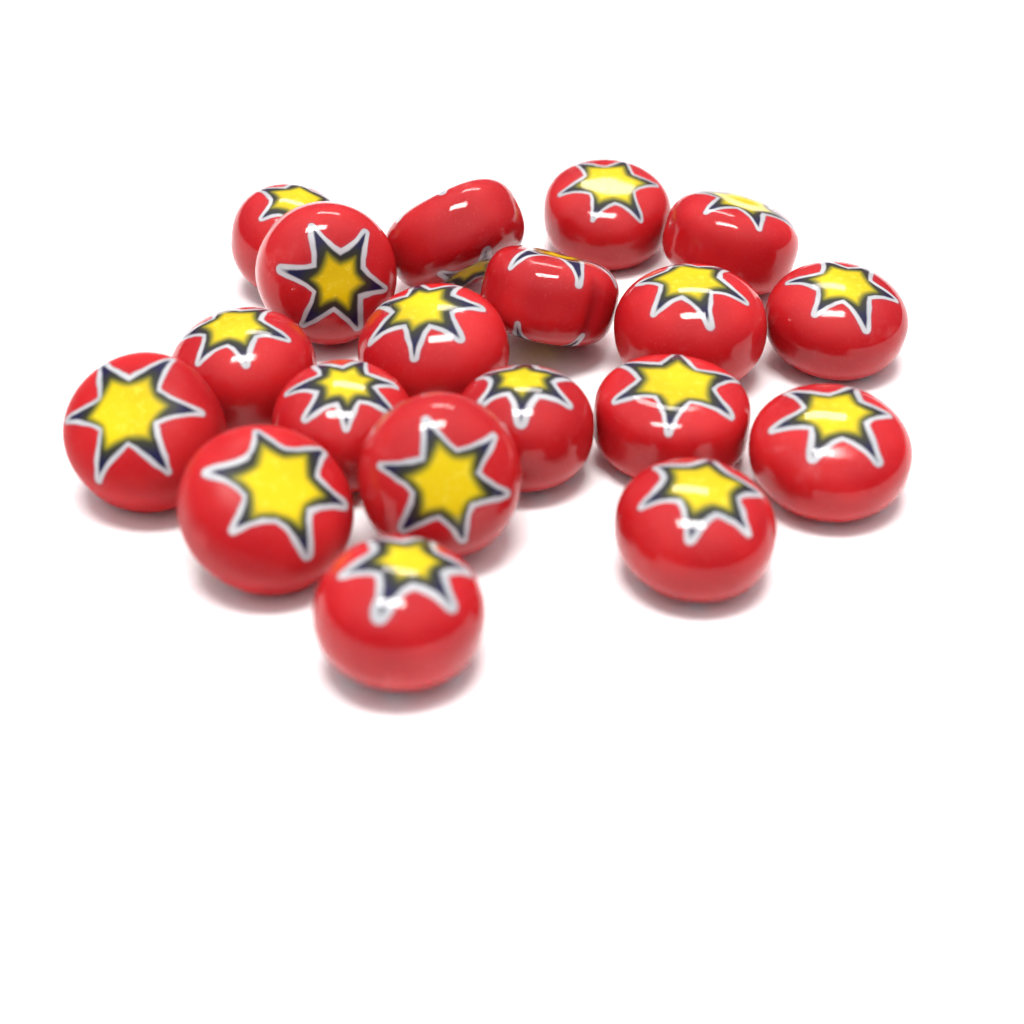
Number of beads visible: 19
